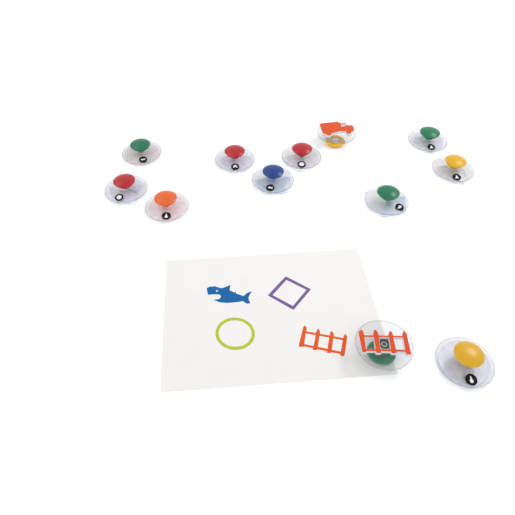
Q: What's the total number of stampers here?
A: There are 12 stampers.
